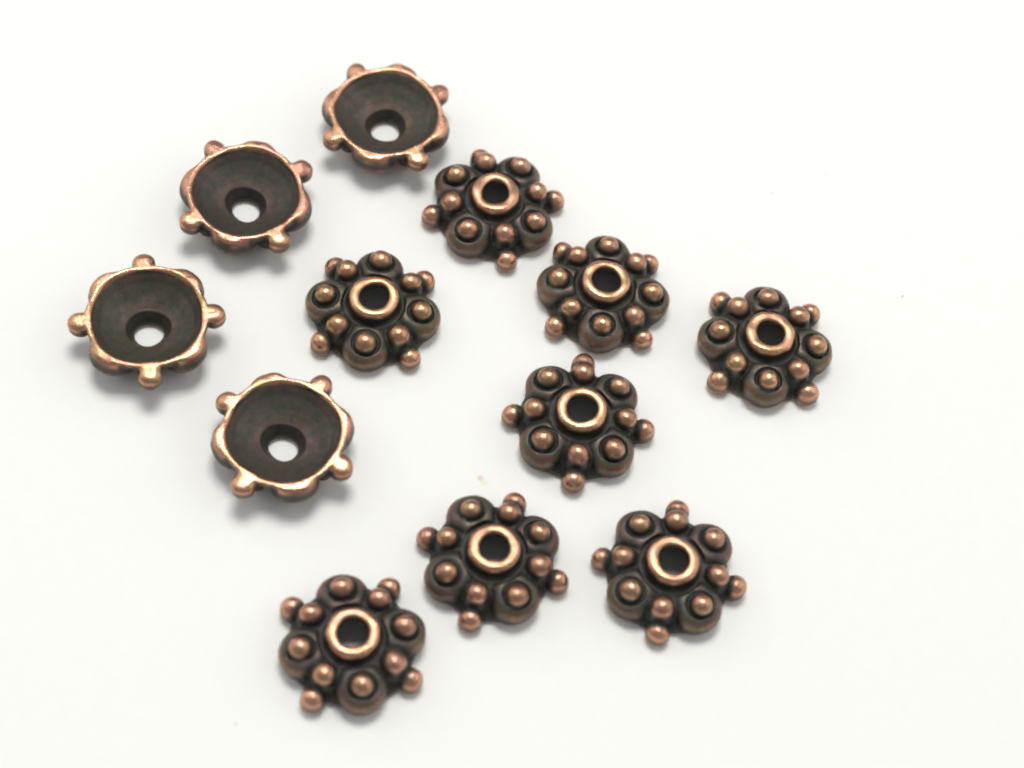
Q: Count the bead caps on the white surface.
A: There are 12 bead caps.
